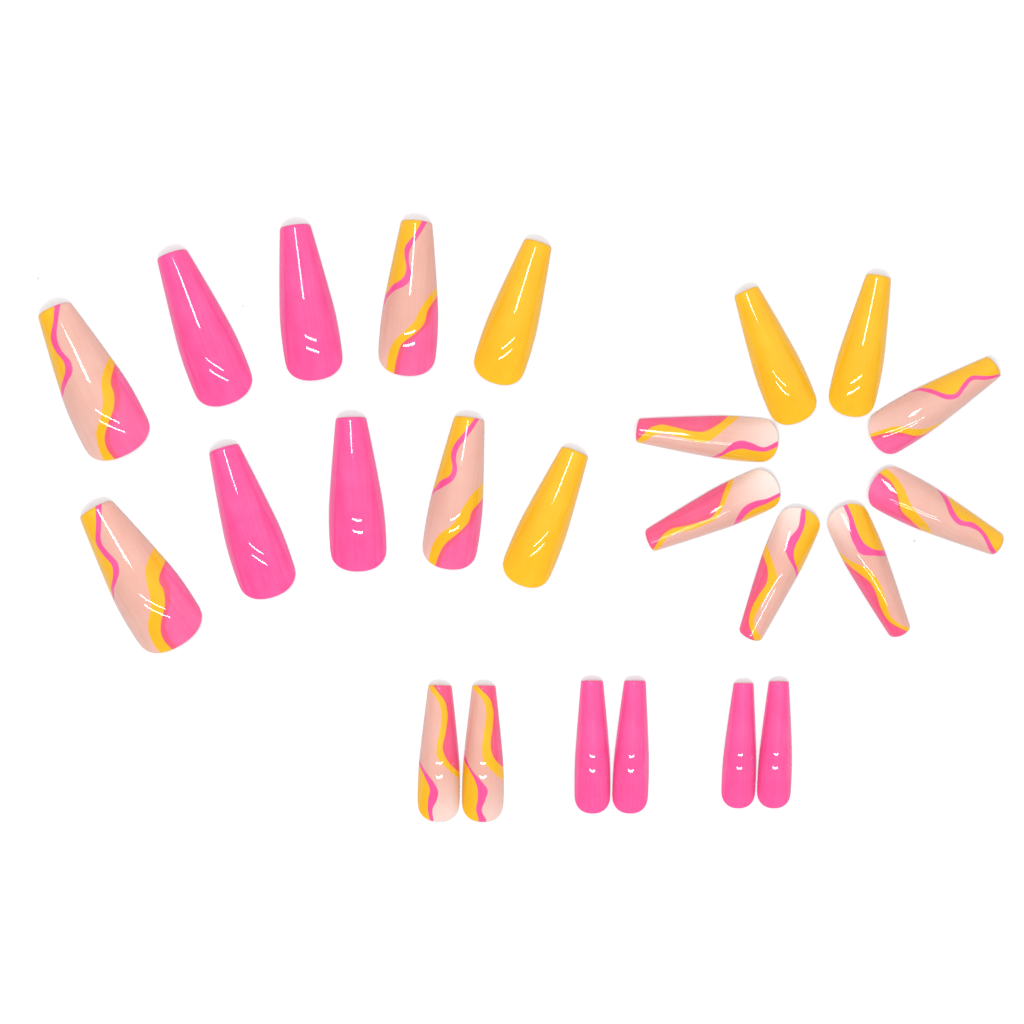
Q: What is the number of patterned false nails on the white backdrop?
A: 12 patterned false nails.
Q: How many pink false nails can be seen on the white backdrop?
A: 8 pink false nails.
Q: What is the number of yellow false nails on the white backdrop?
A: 4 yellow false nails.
